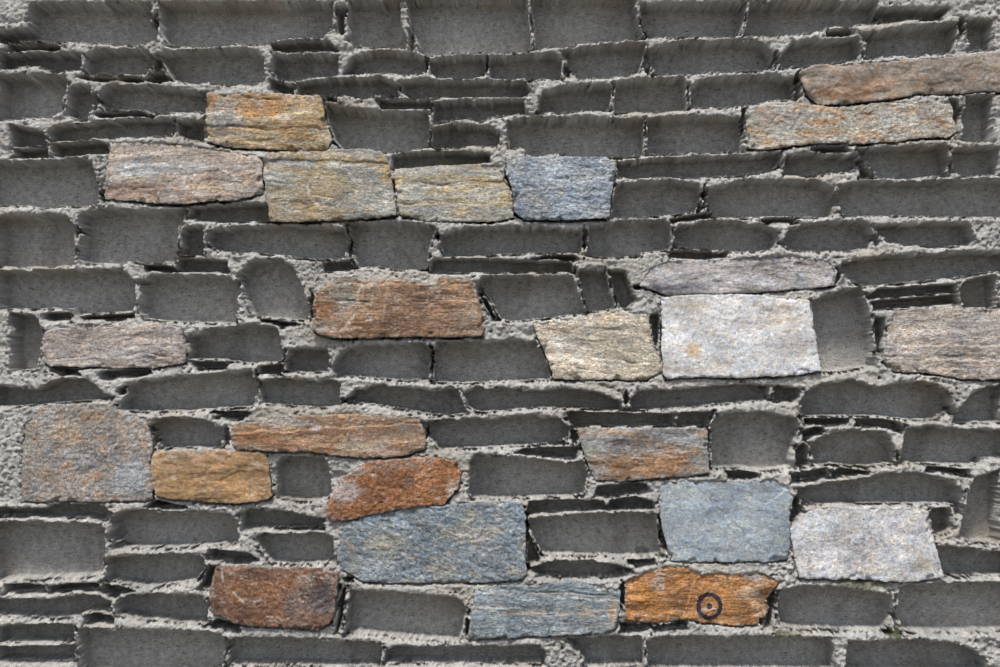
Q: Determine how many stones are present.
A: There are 24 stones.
